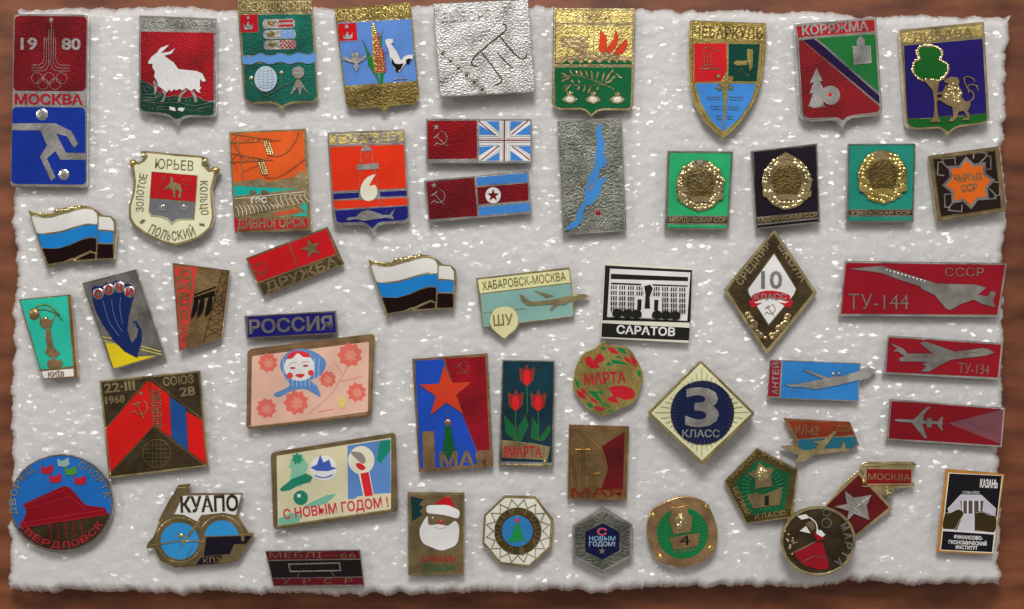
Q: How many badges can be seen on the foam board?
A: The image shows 53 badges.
